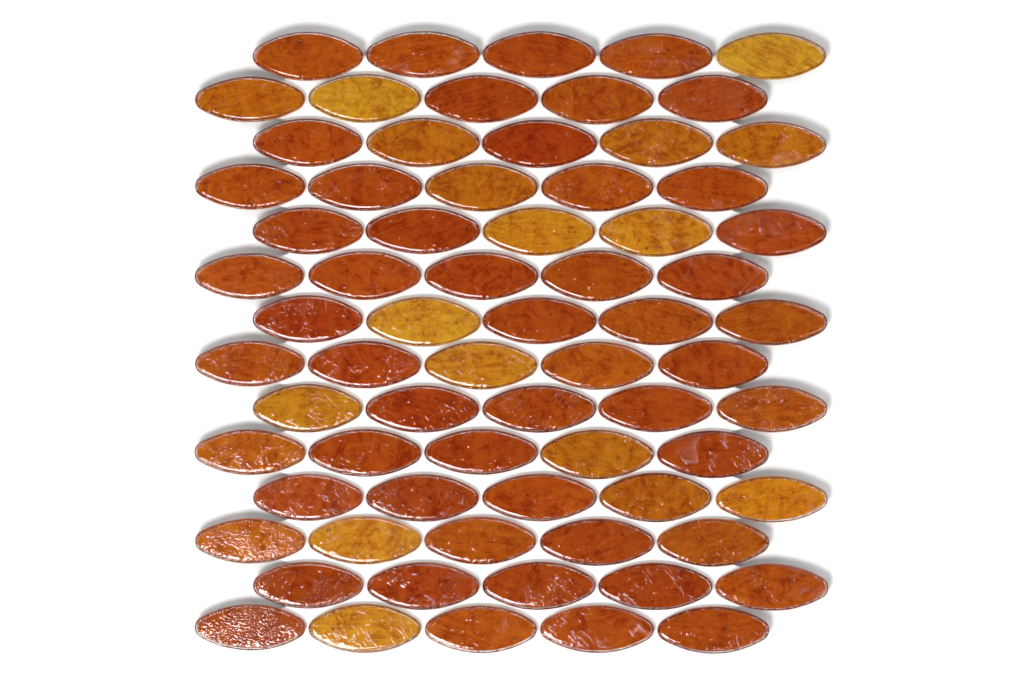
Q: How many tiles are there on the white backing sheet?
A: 70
